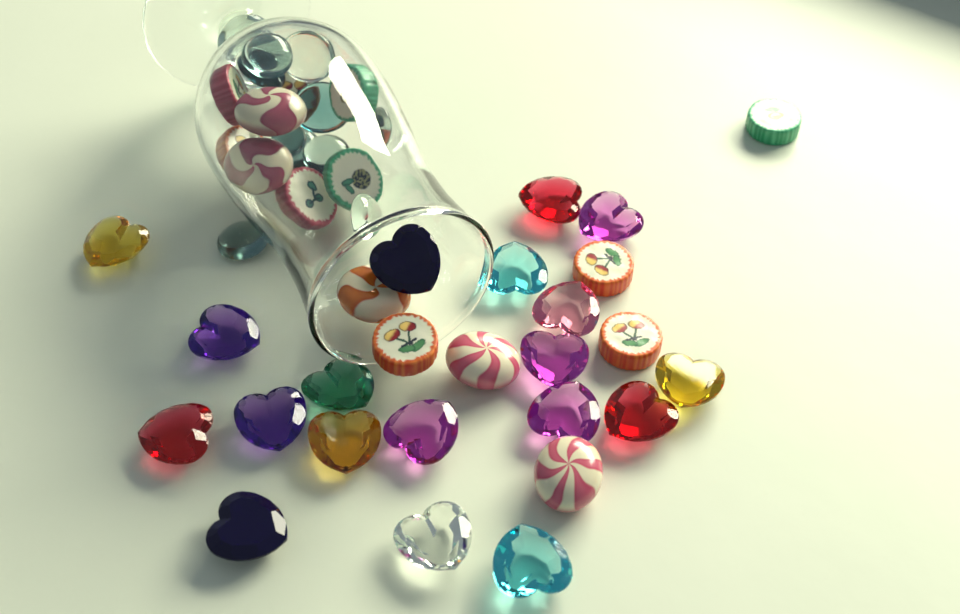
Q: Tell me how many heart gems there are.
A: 19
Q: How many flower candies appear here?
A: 10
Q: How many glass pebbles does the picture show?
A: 10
